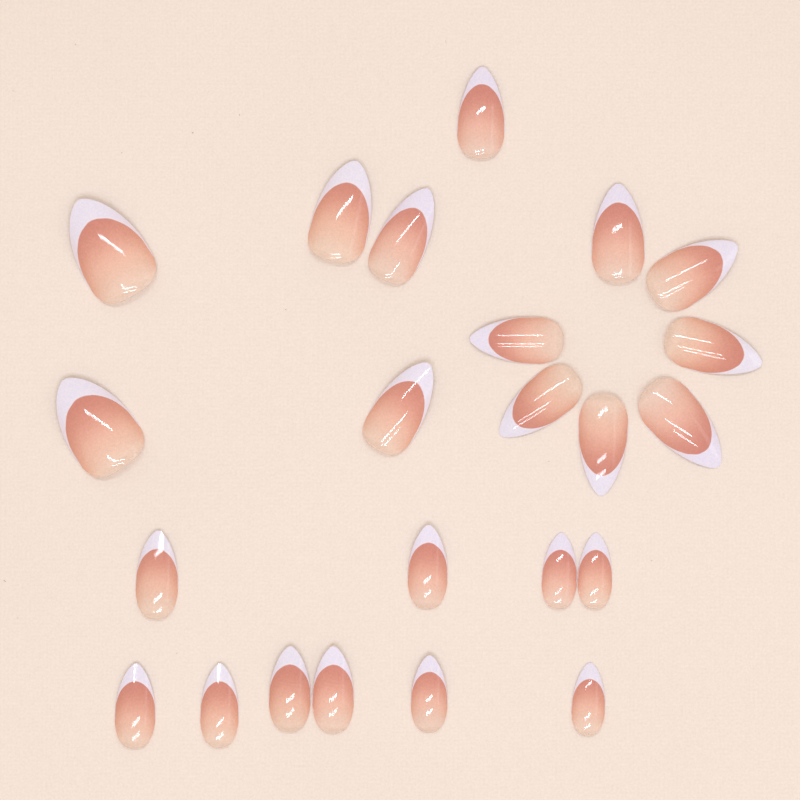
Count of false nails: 23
